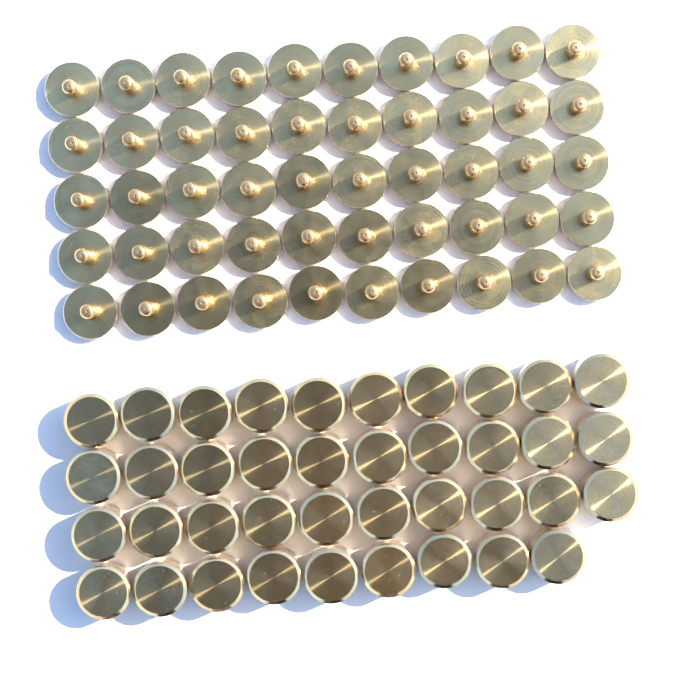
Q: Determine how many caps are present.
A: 39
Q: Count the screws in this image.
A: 50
